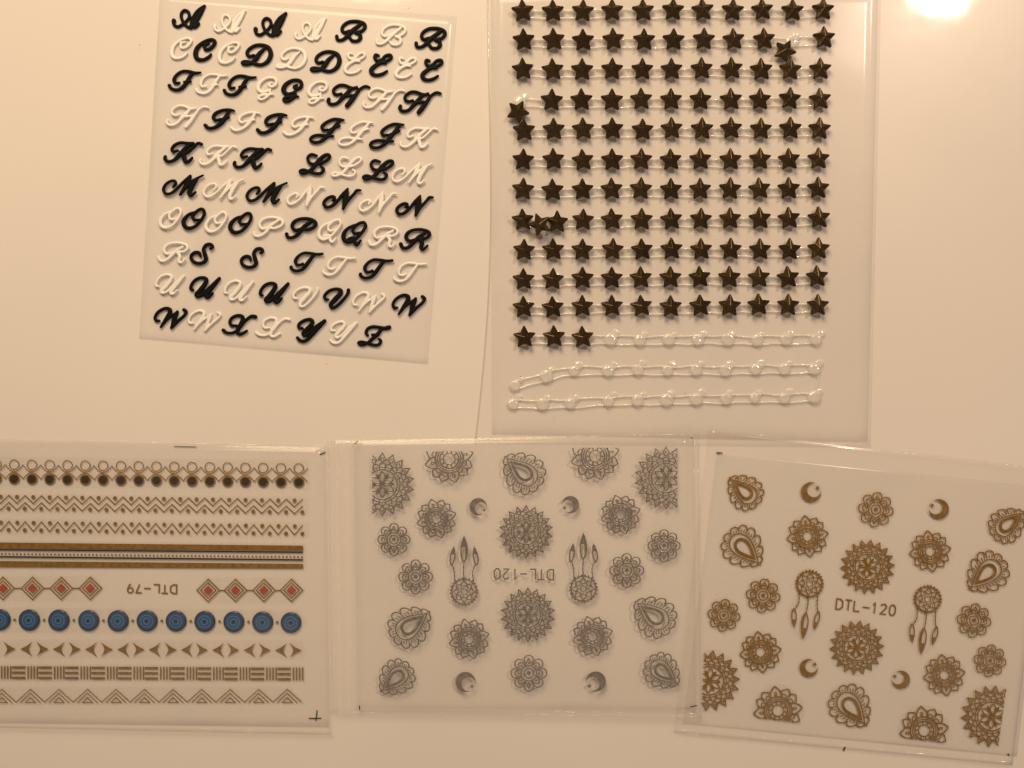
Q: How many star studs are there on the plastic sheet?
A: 125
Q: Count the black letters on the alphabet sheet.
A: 43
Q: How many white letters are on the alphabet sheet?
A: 38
